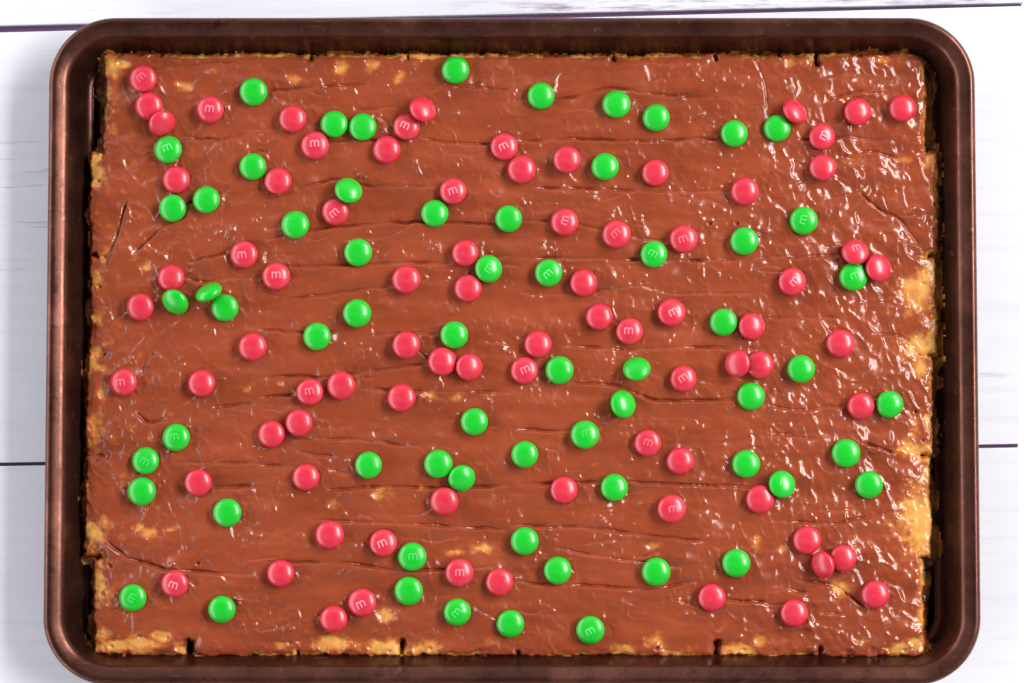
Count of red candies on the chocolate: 81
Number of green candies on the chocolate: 64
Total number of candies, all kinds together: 145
